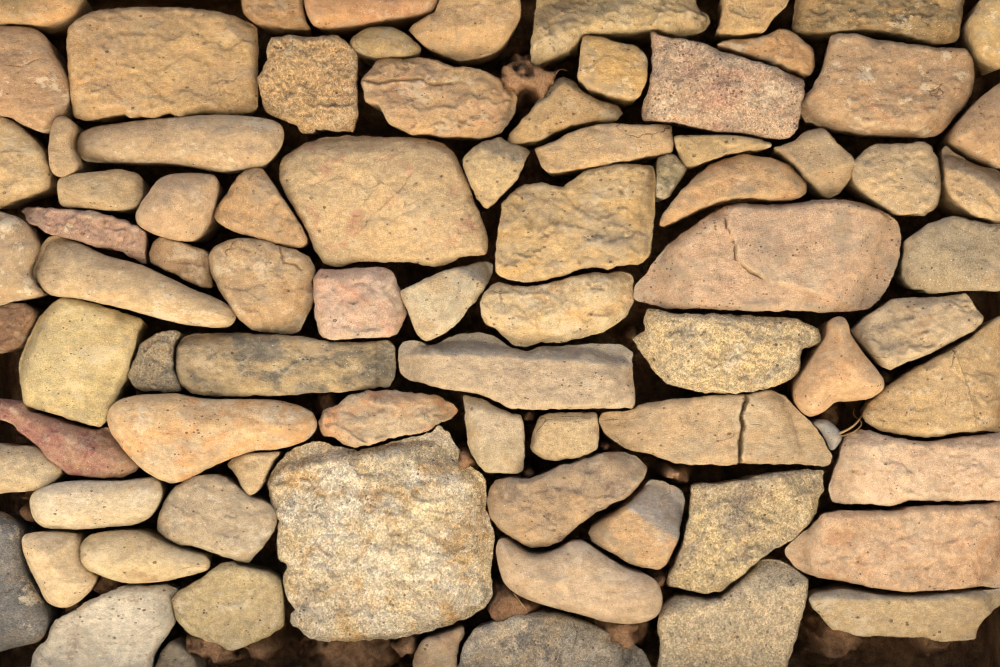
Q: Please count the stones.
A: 82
